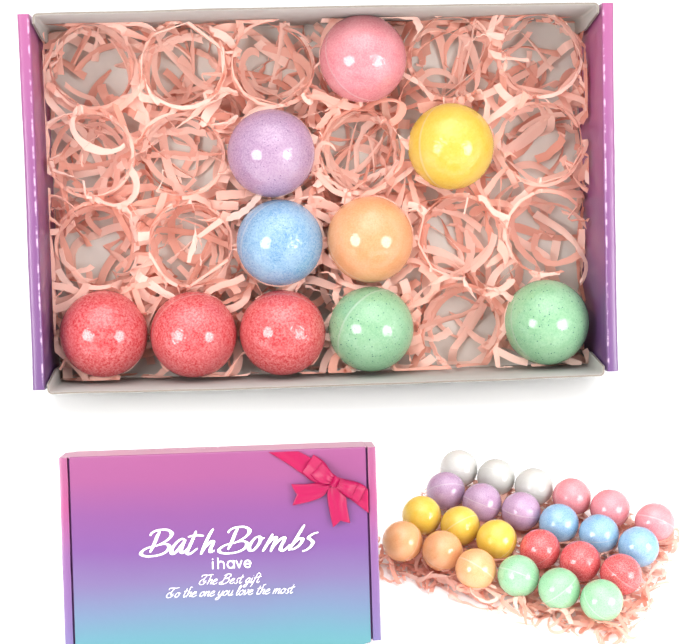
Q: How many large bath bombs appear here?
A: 10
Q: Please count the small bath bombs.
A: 24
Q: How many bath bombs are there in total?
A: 34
